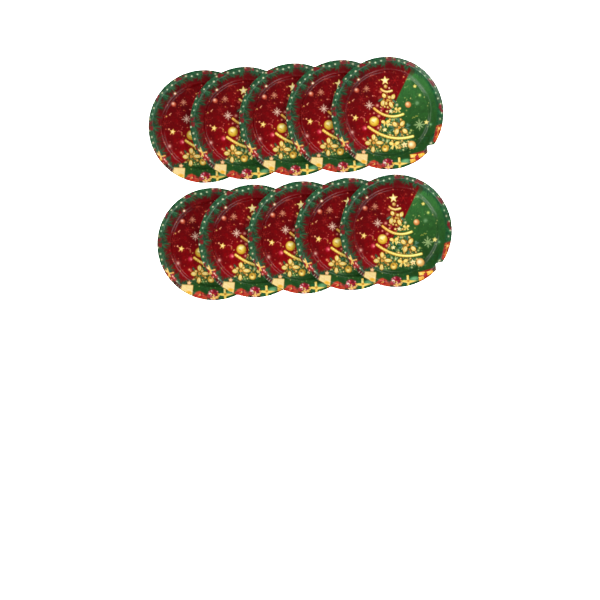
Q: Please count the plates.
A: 10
